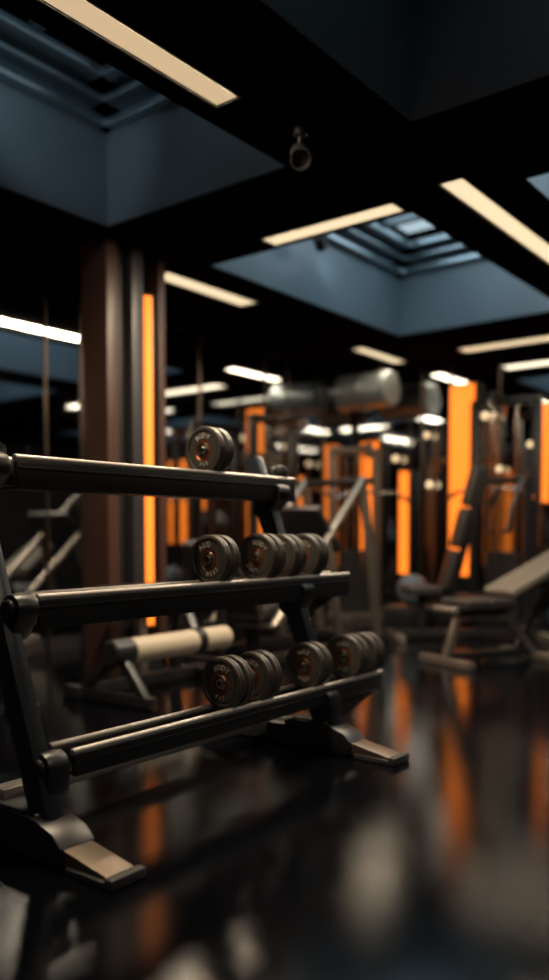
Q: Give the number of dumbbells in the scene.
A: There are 10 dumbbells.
